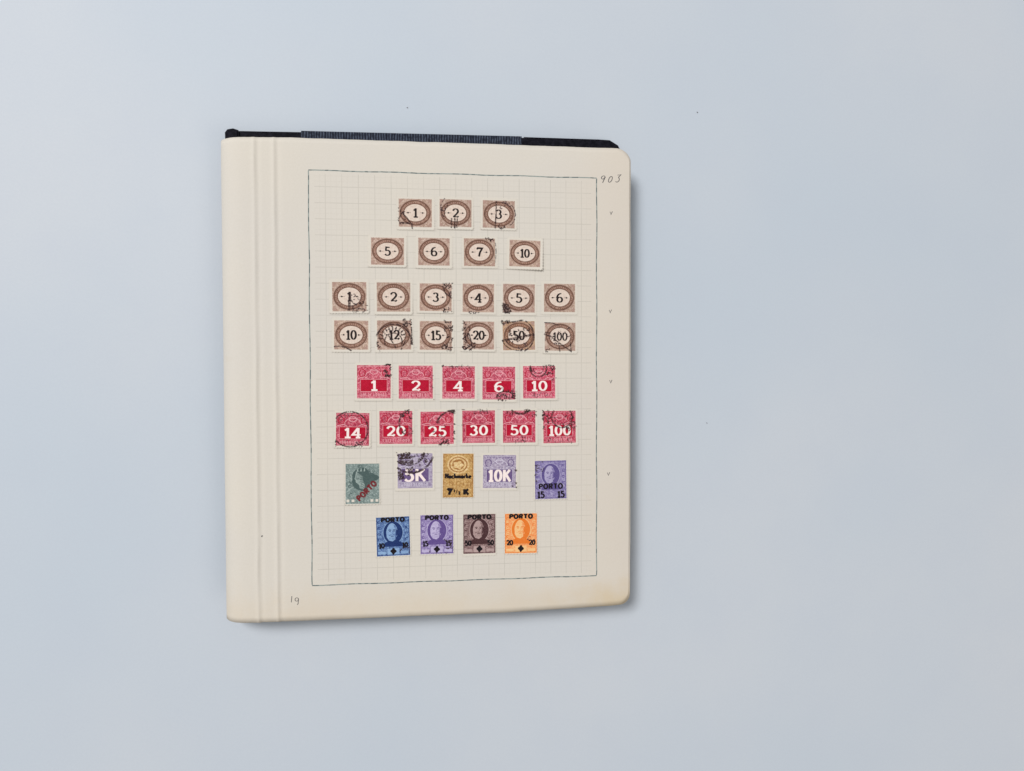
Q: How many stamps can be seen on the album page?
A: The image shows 39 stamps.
